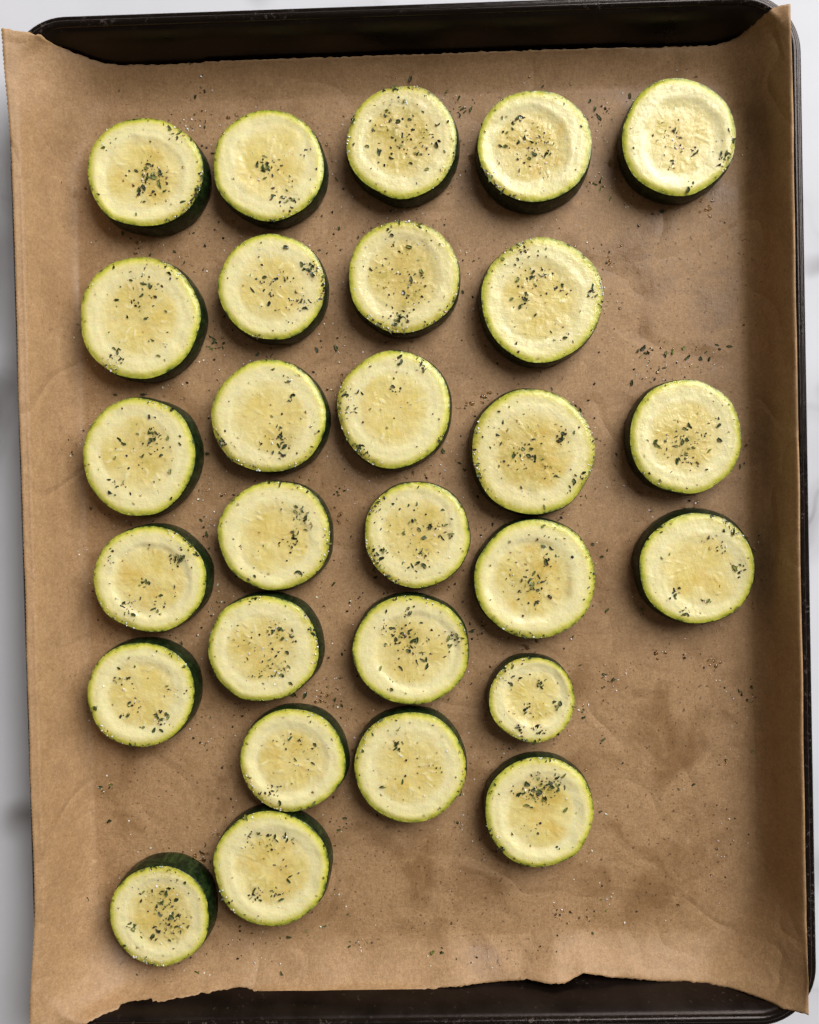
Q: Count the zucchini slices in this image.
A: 28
